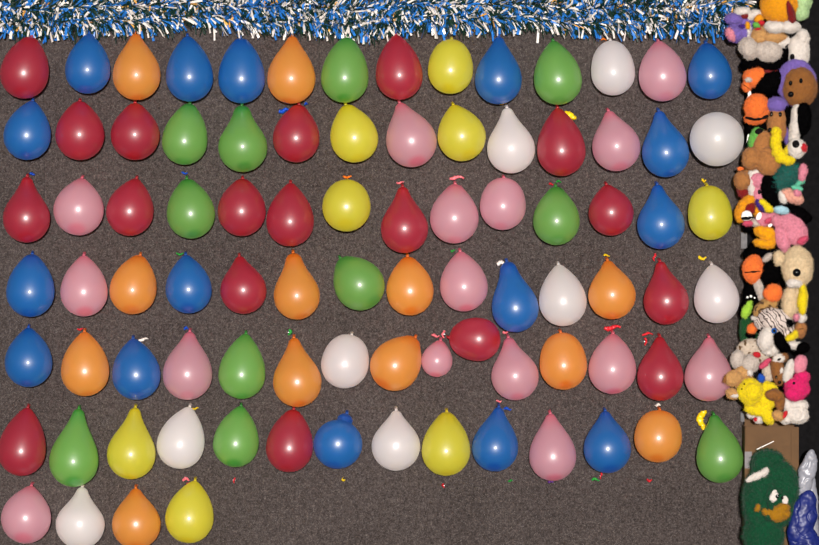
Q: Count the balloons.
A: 89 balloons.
